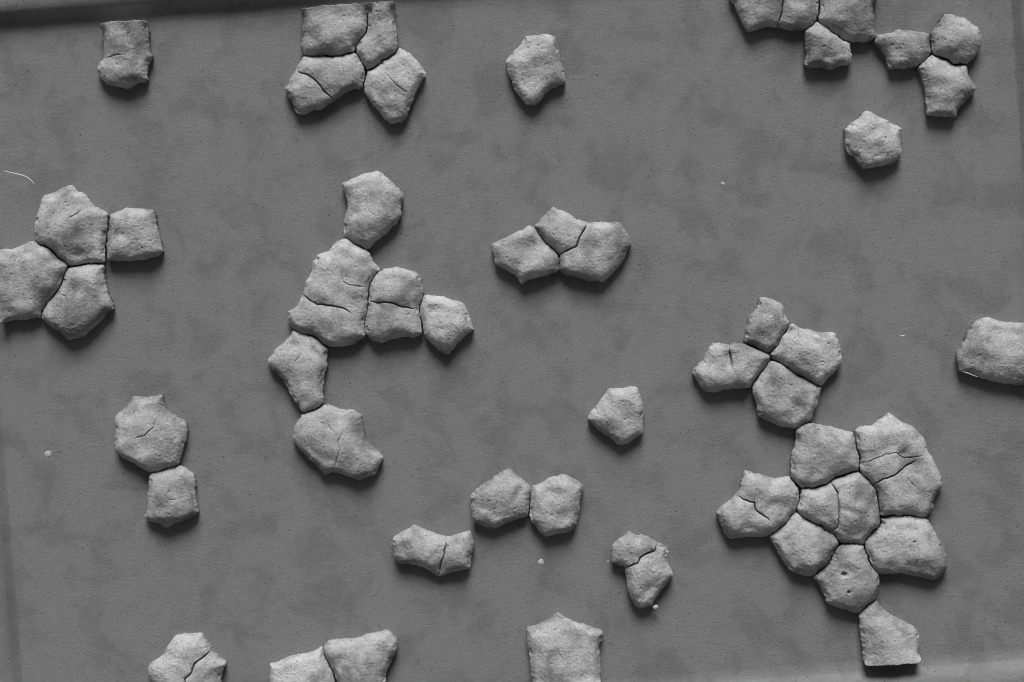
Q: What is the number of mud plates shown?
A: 49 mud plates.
